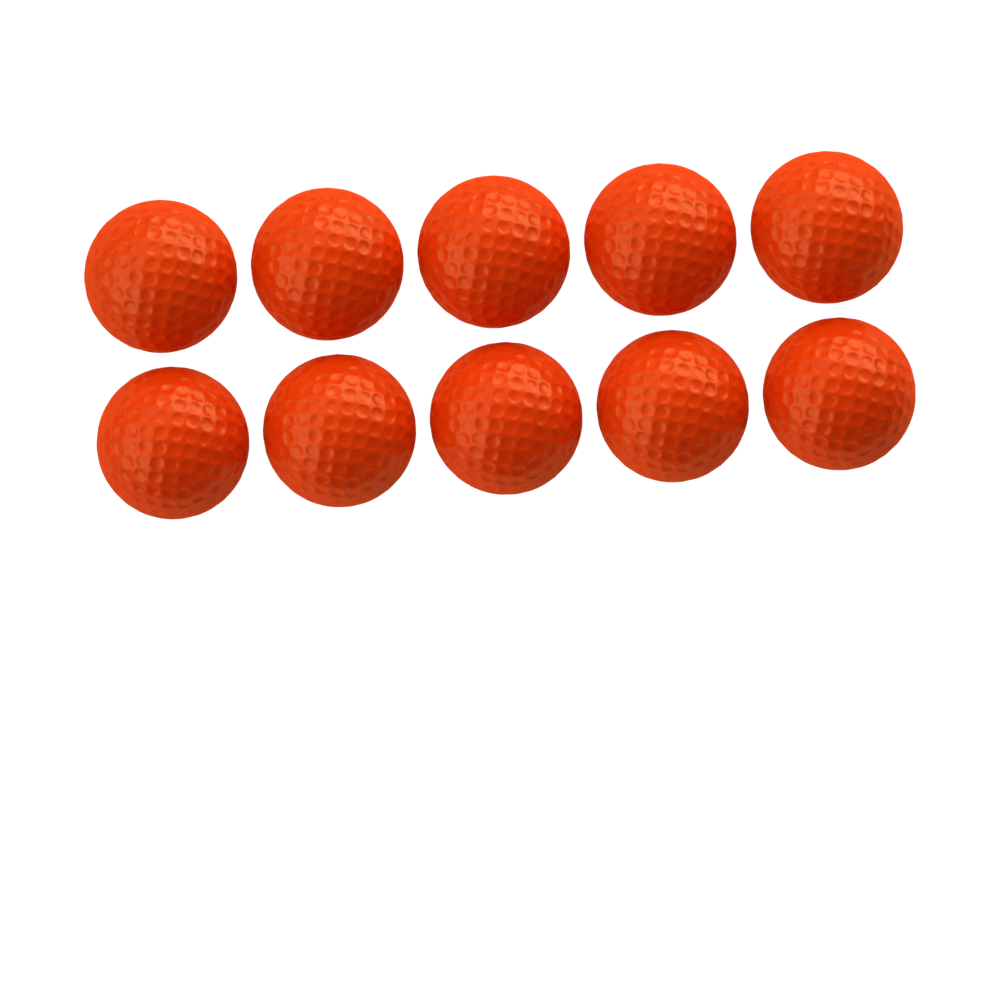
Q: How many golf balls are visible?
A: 10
